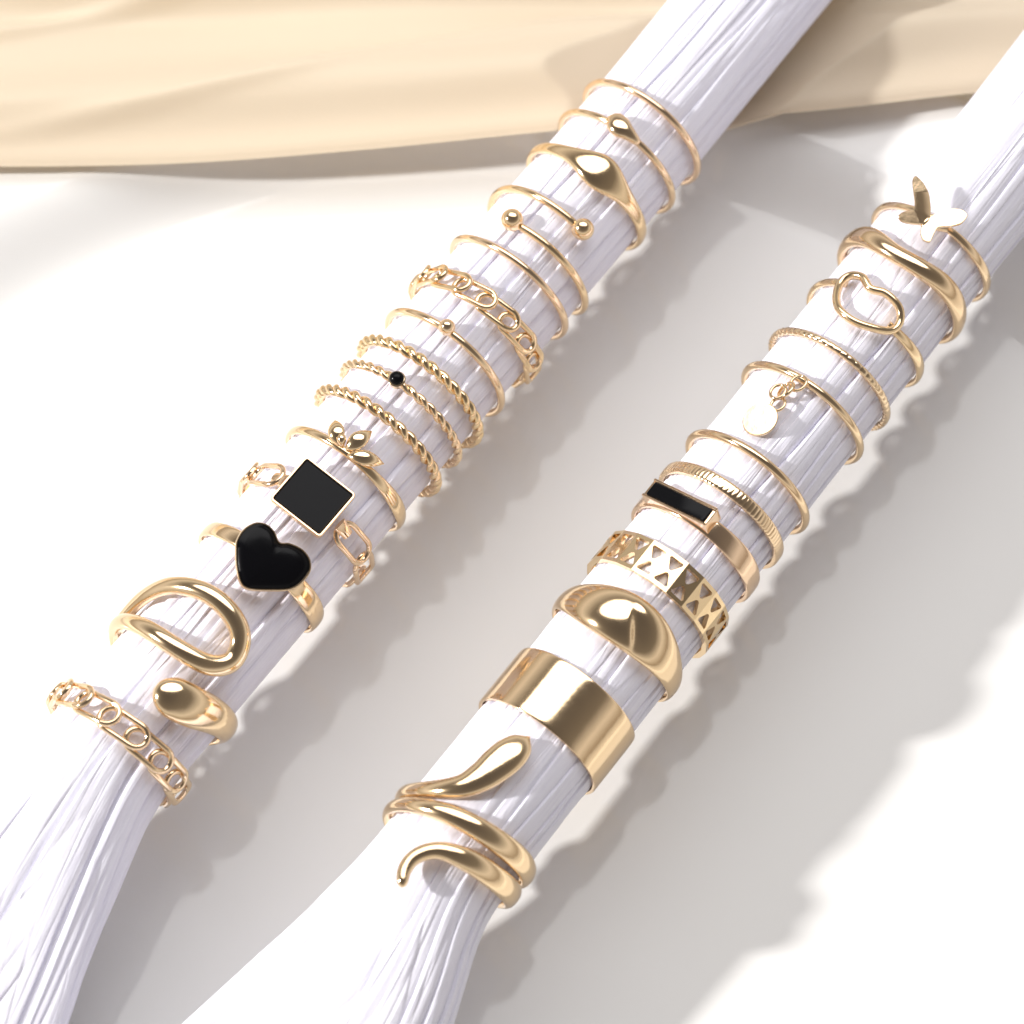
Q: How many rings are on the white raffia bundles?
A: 27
